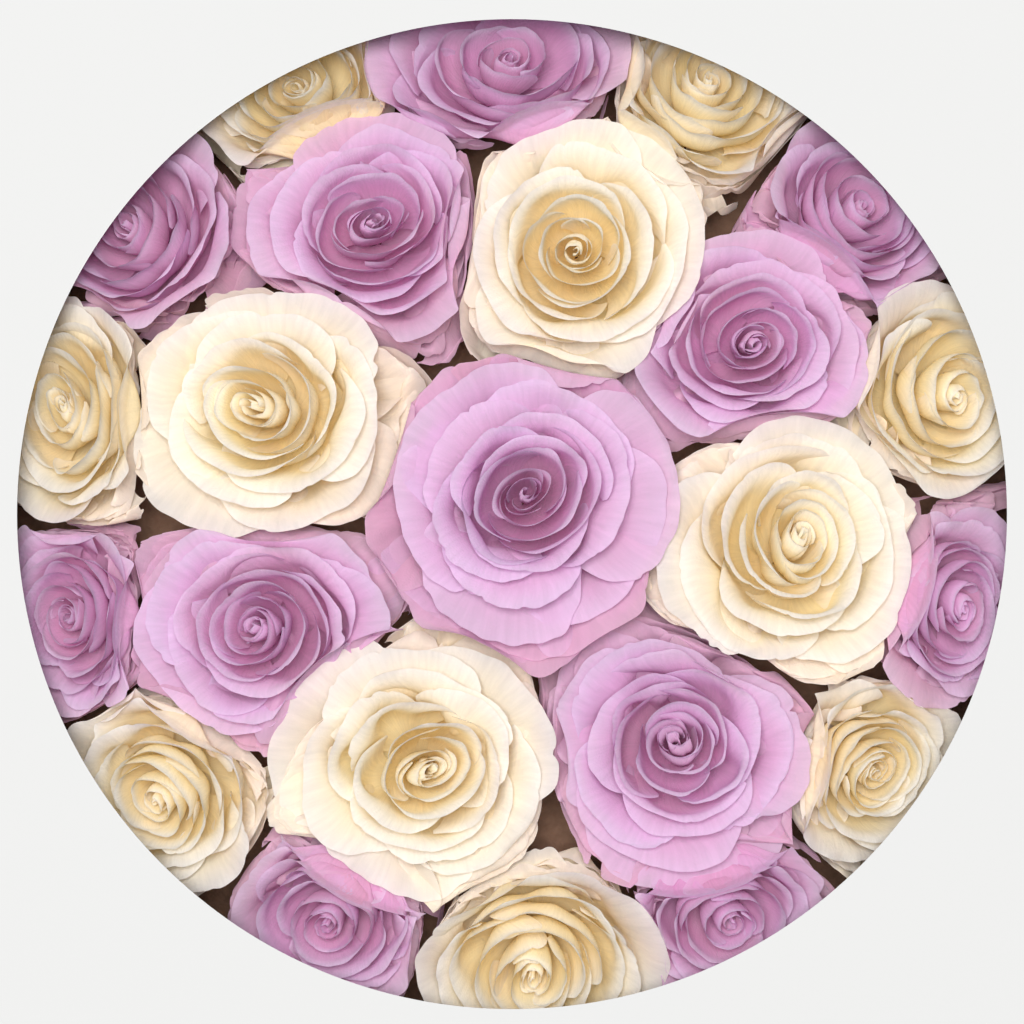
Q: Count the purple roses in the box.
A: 12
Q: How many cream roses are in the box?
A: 11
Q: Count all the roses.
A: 23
